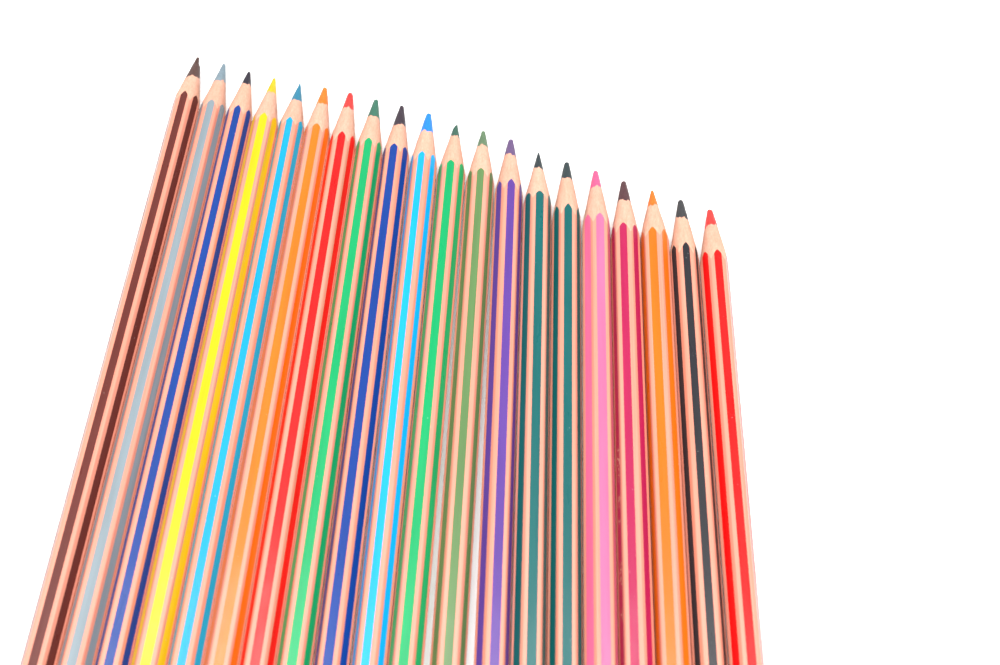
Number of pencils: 20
